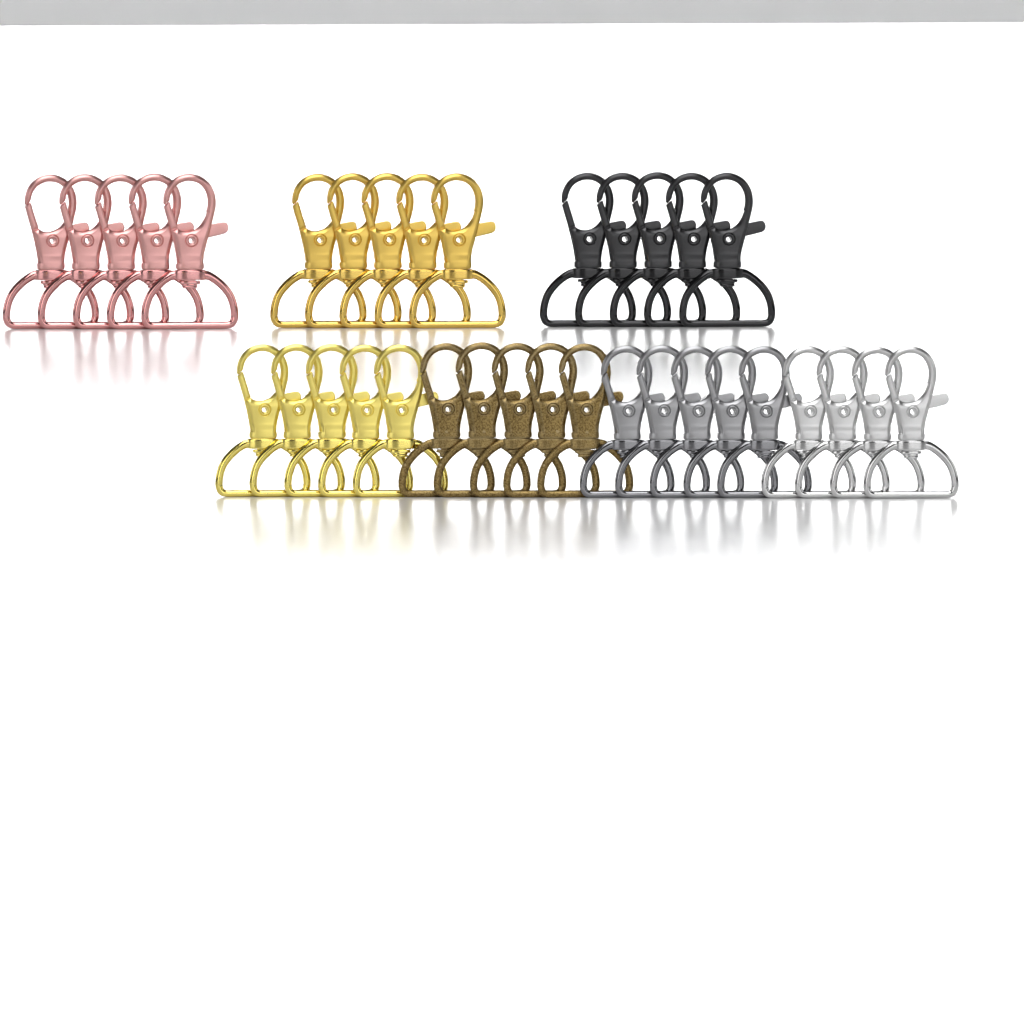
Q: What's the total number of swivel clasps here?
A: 34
